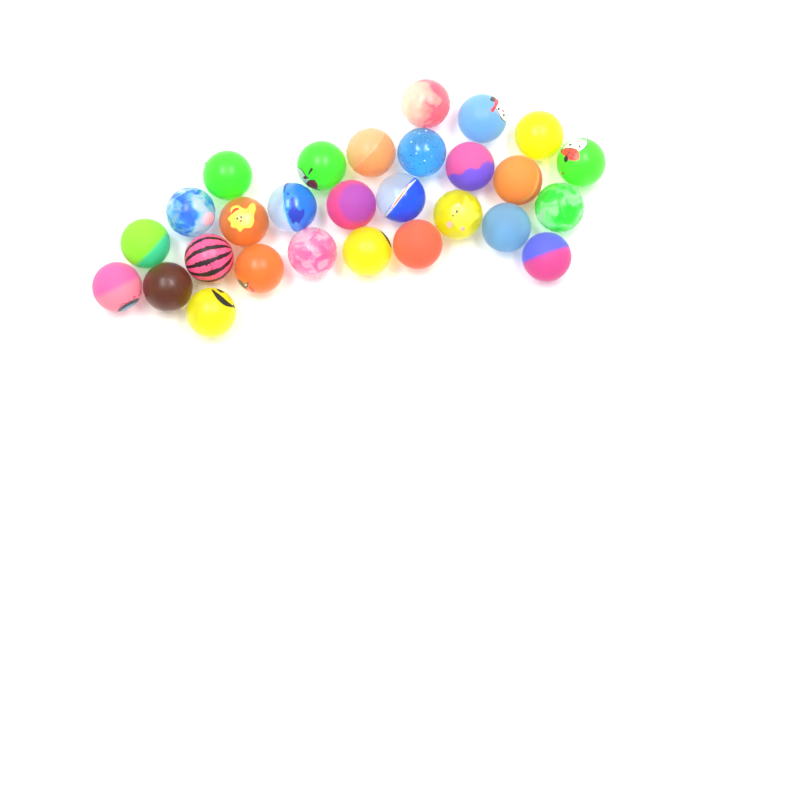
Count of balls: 28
